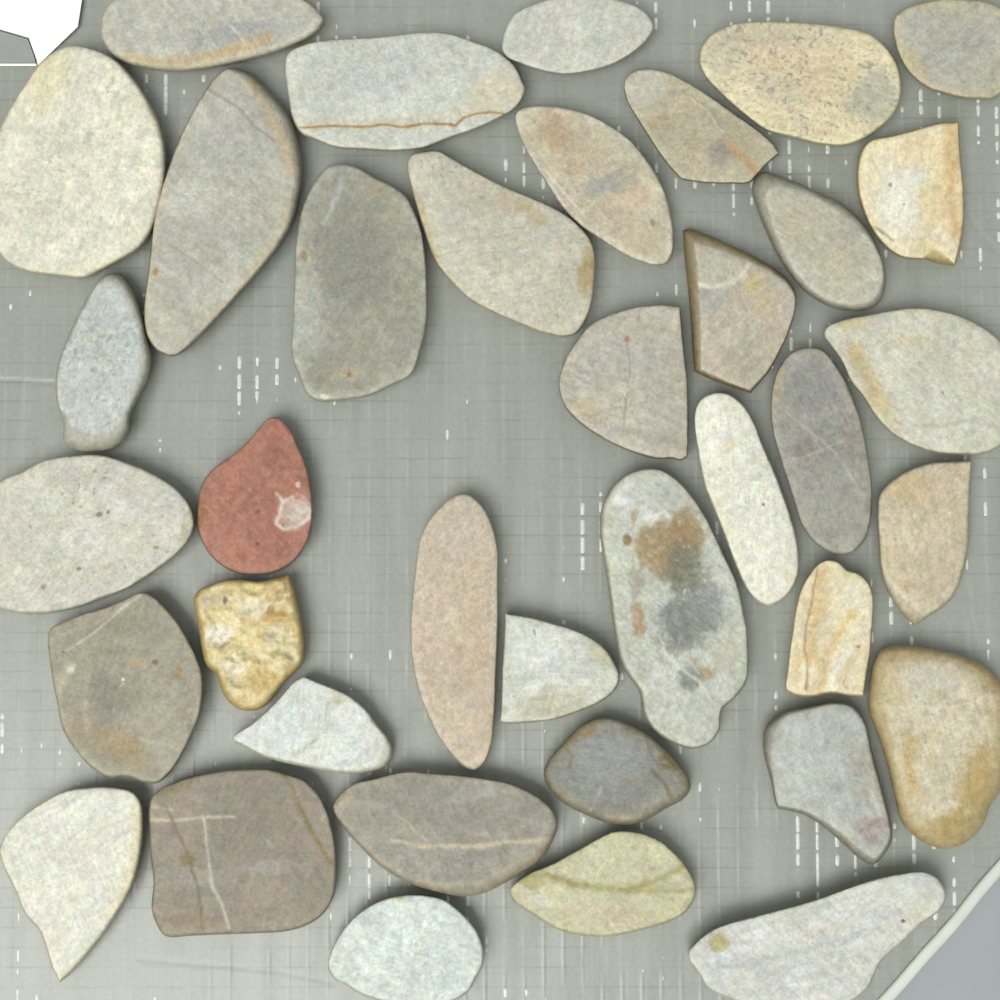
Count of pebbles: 38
